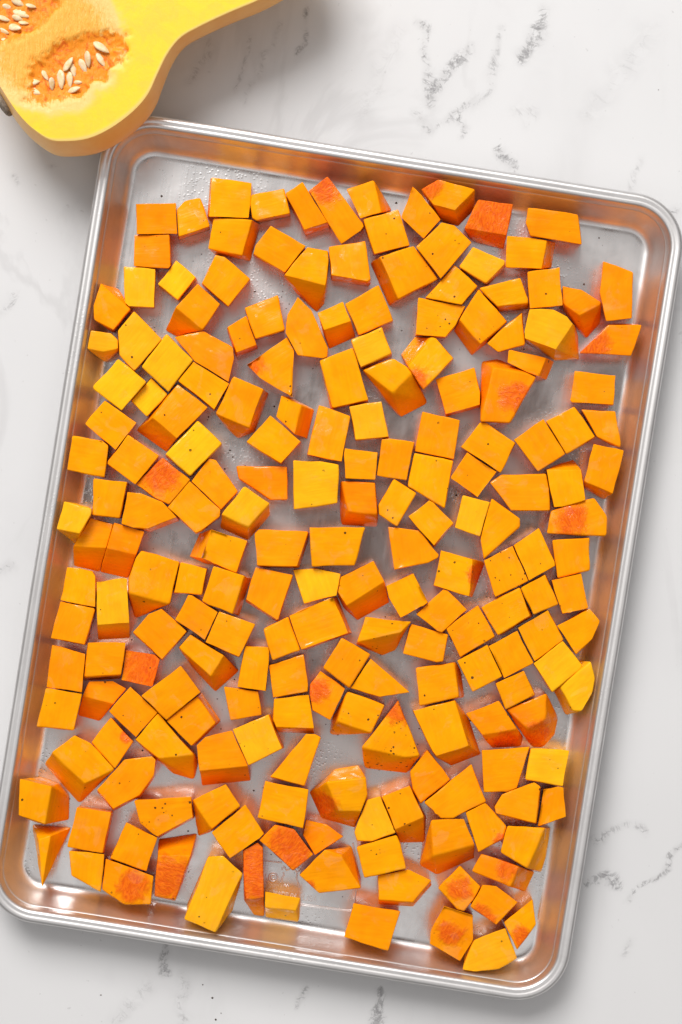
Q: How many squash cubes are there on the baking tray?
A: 200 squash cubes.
